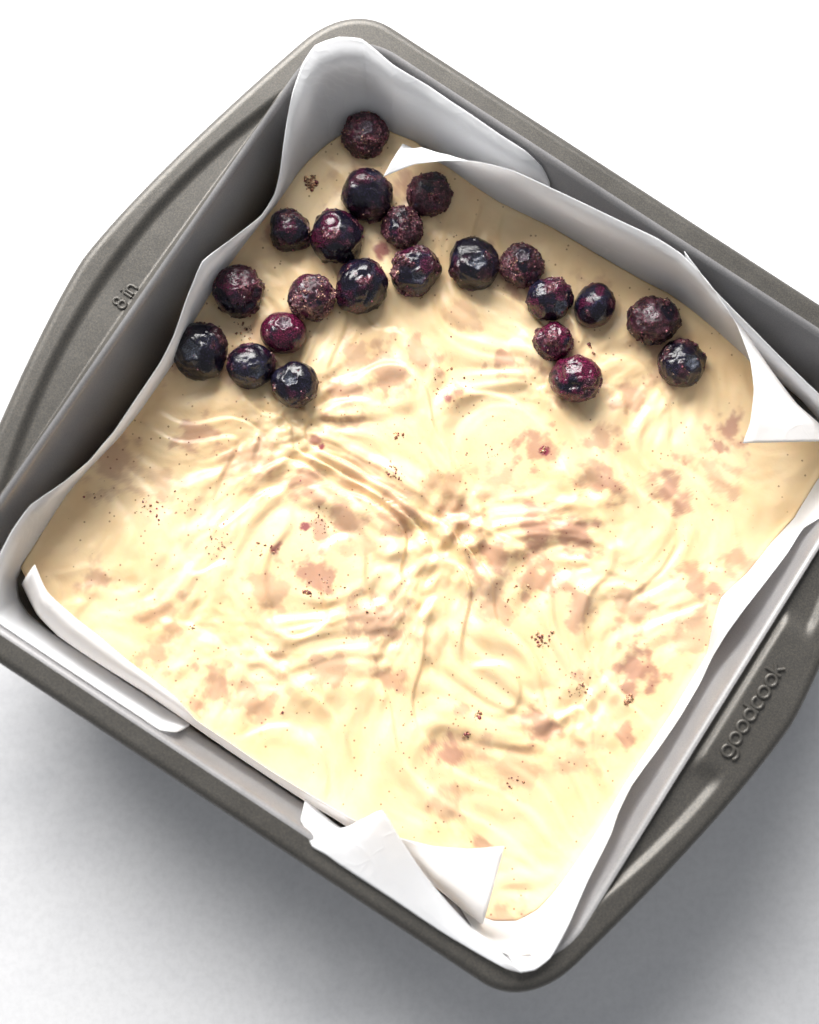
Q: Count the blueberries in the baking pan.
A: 22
